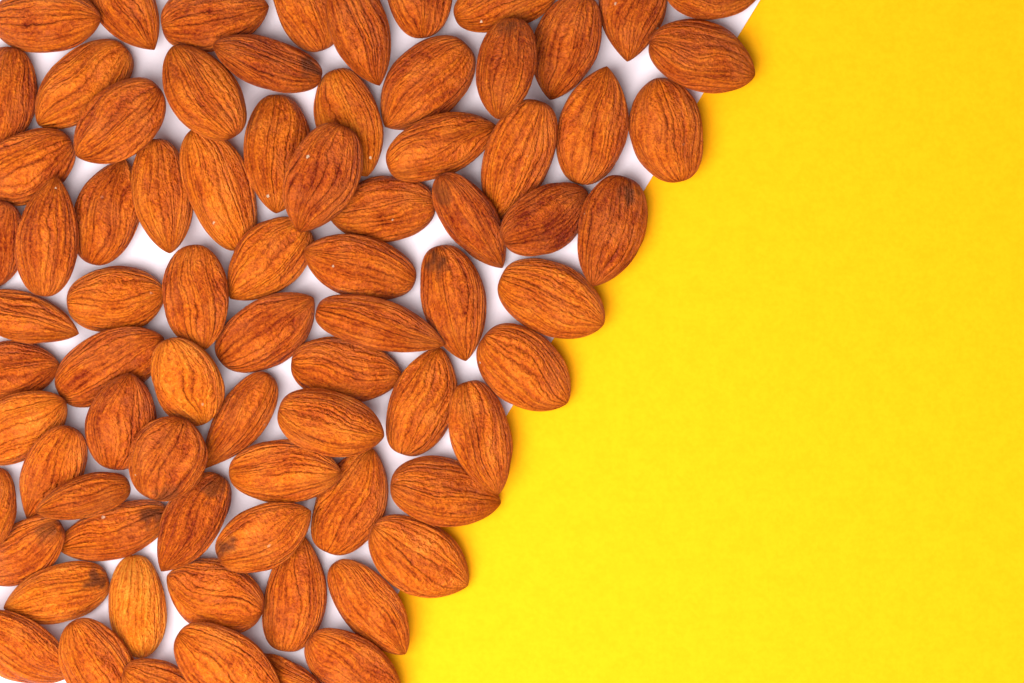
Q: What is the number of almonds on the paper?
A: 78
